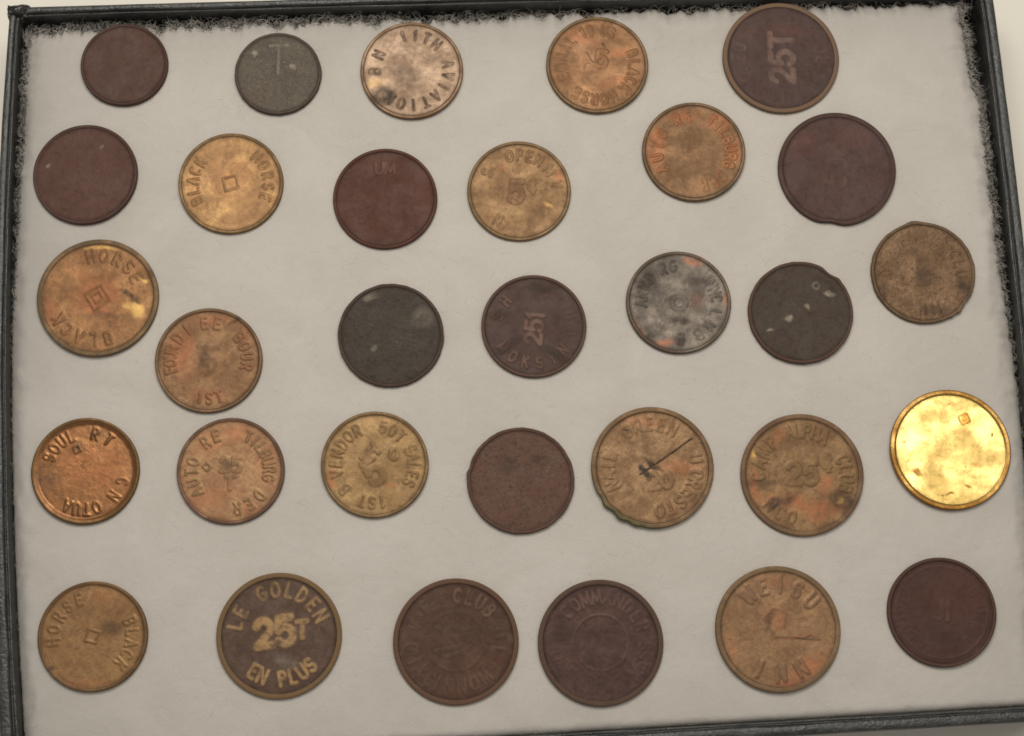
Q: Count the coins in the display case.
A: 31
